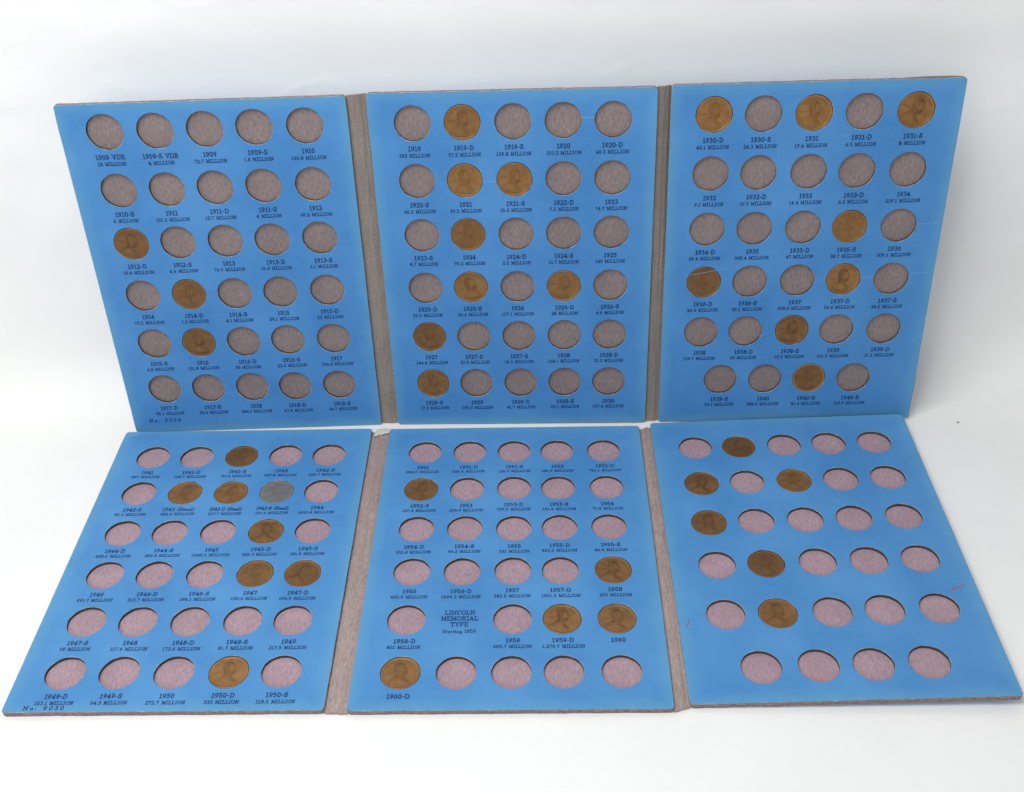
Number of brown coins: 37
